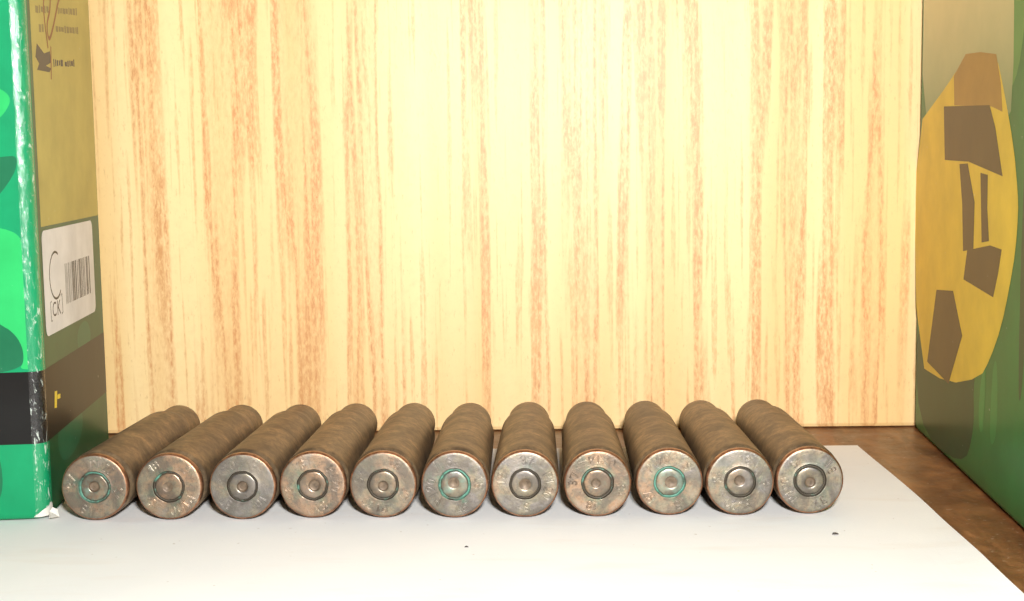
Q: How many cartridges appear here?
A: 11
